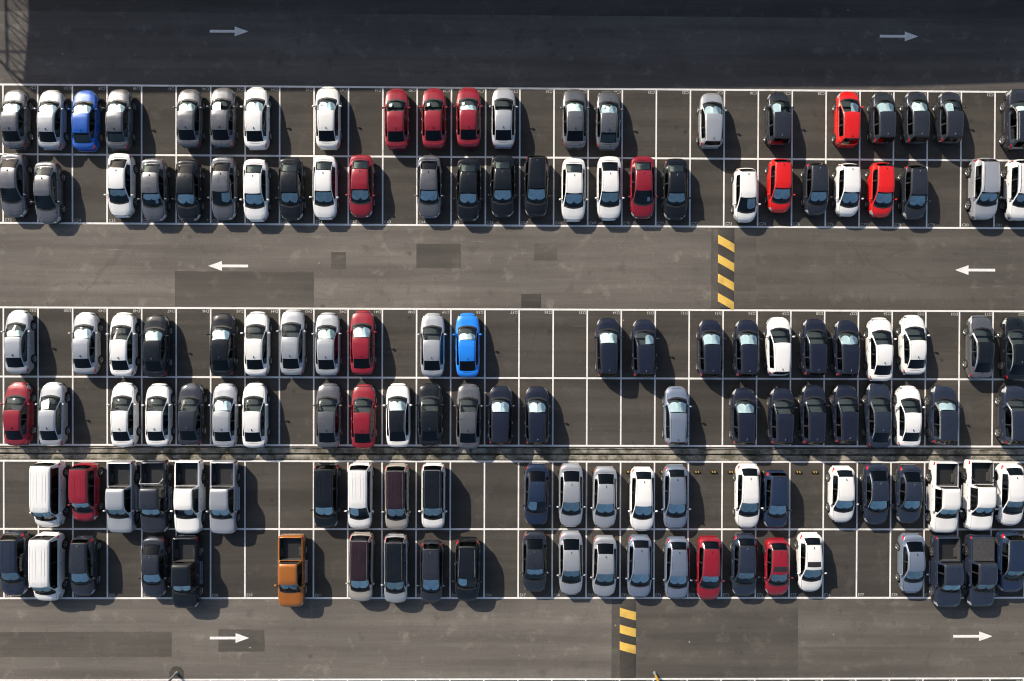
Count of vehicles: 138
